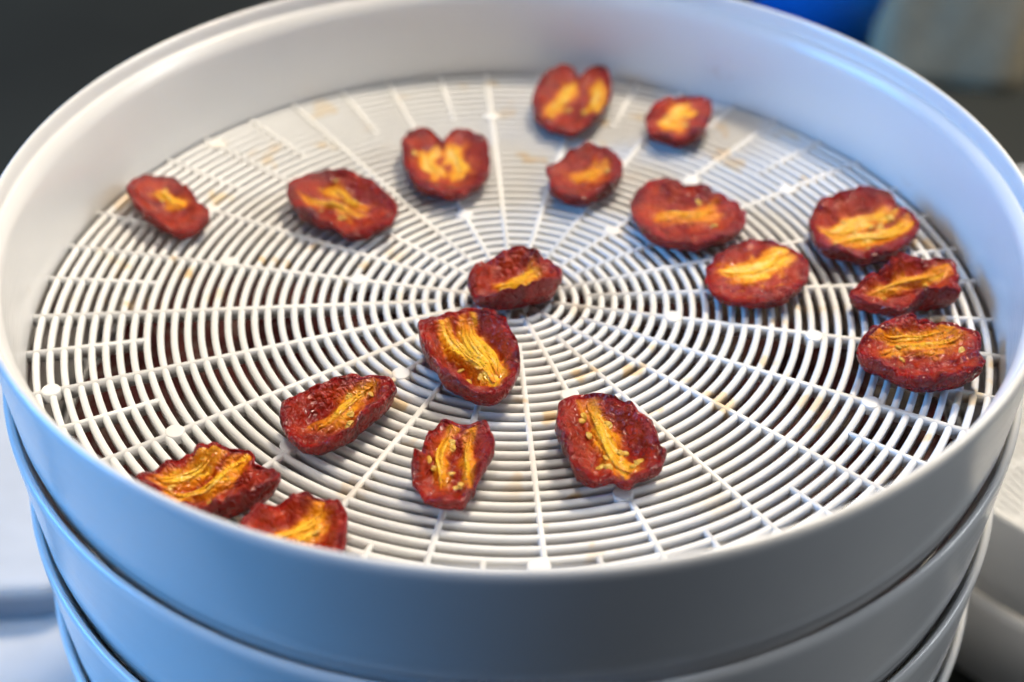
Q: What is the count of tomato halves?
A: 18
